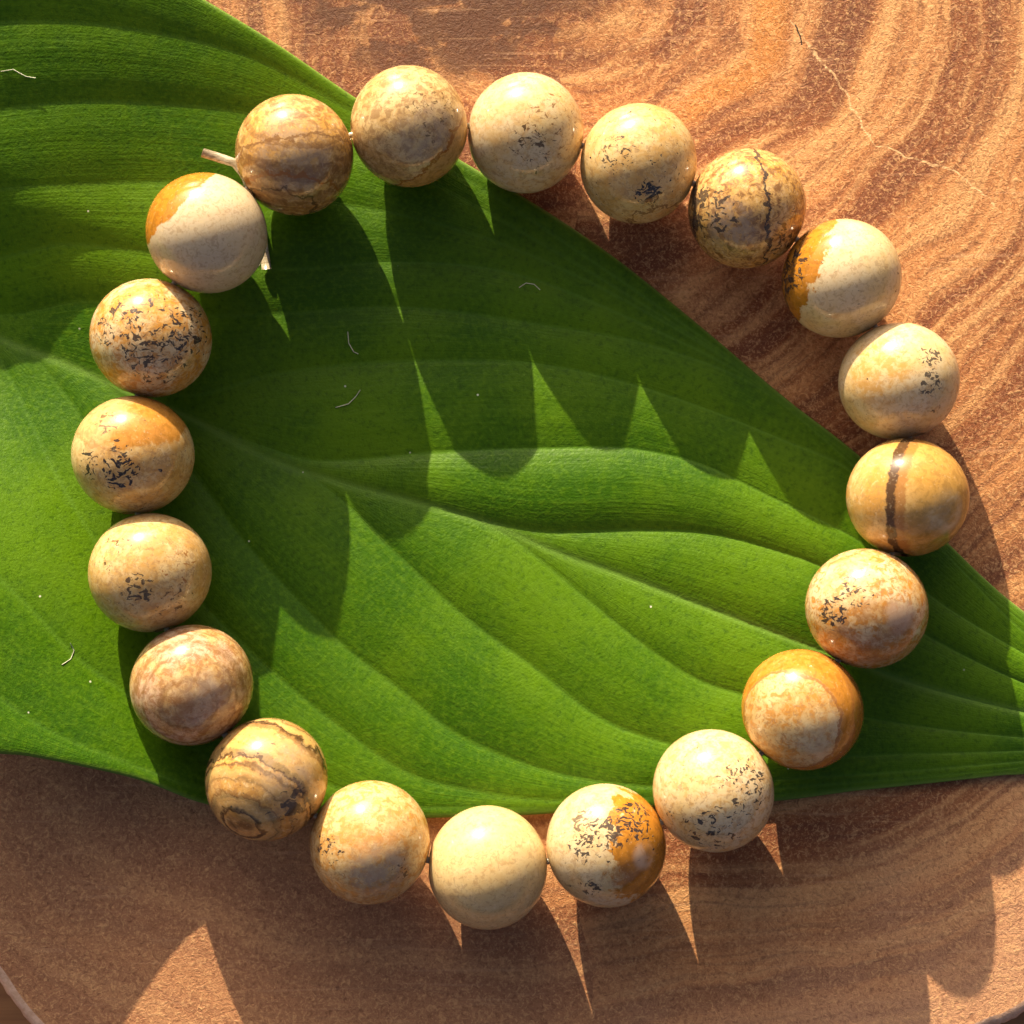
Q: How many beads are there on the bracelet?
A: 20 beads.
